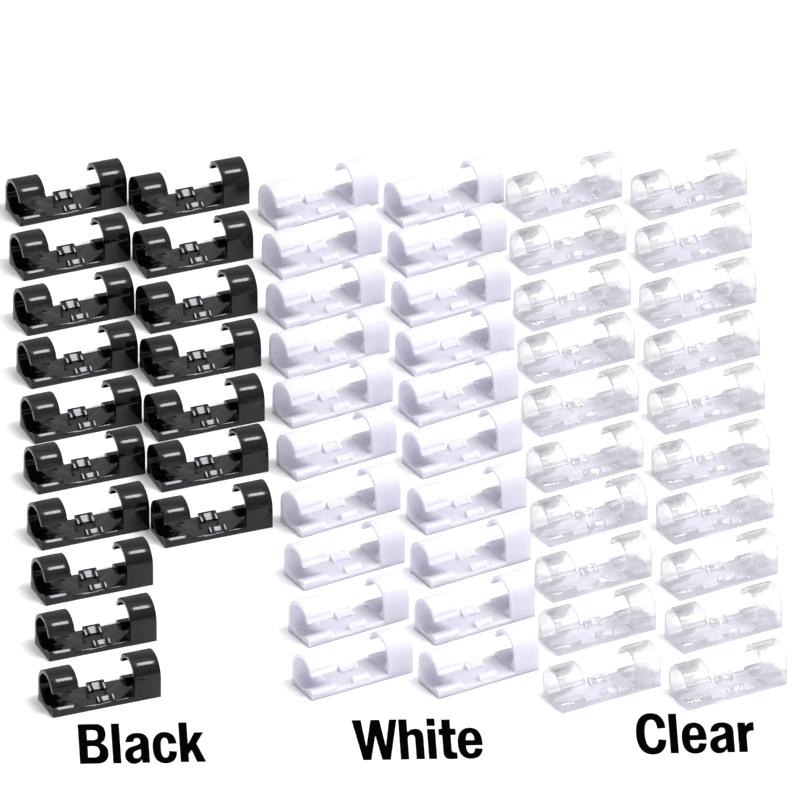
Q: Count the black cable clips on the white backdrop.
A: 17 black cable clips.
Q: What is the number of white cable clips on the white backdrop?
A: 20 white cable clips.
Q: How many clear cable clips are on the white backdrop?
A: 20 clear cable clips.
